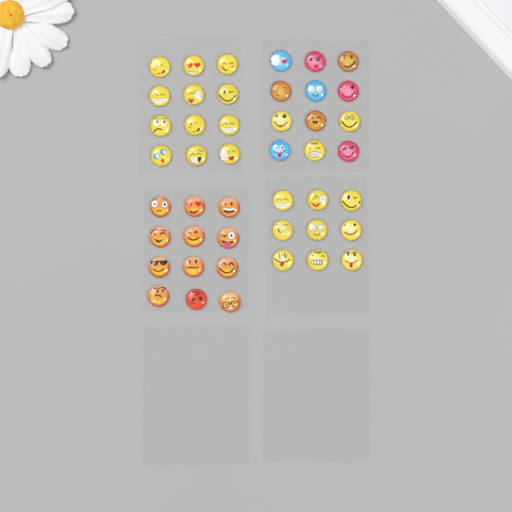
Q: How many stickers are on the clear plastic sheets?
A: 45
